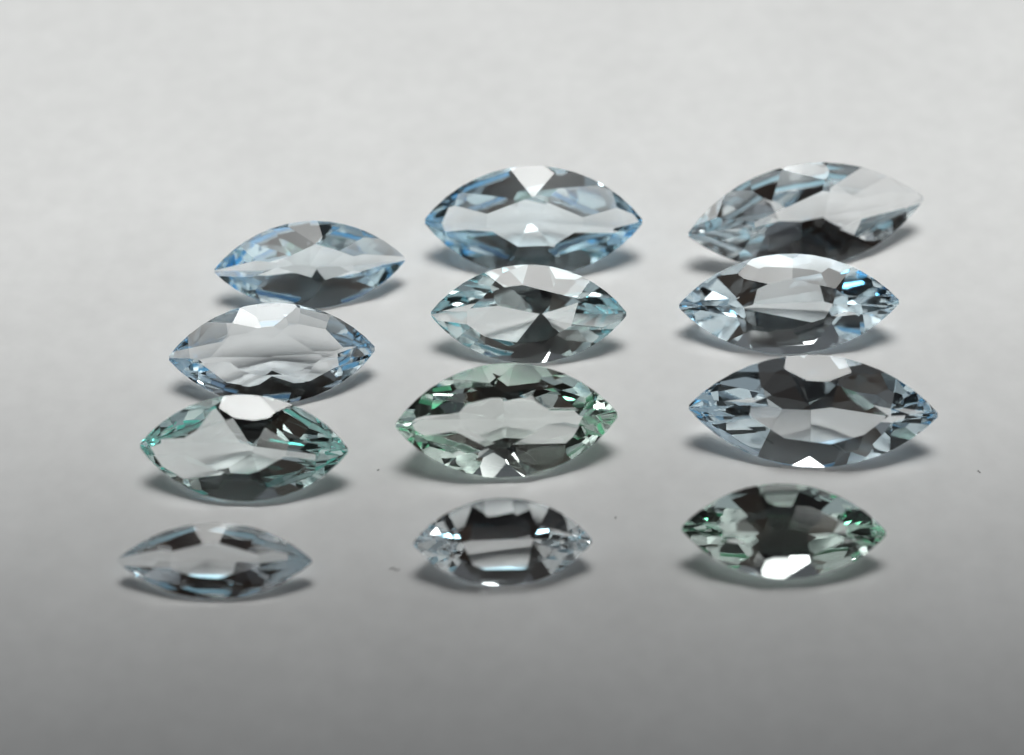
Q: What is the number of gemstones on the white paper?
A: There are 12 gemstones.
